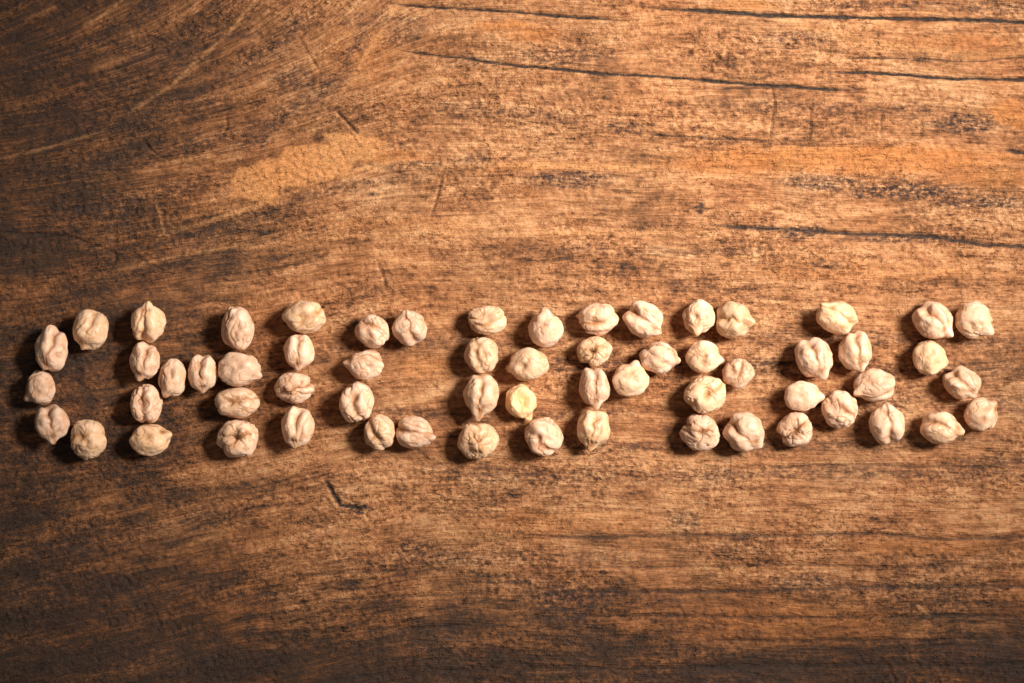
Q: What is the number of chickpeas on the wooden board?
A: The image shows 61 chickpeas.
